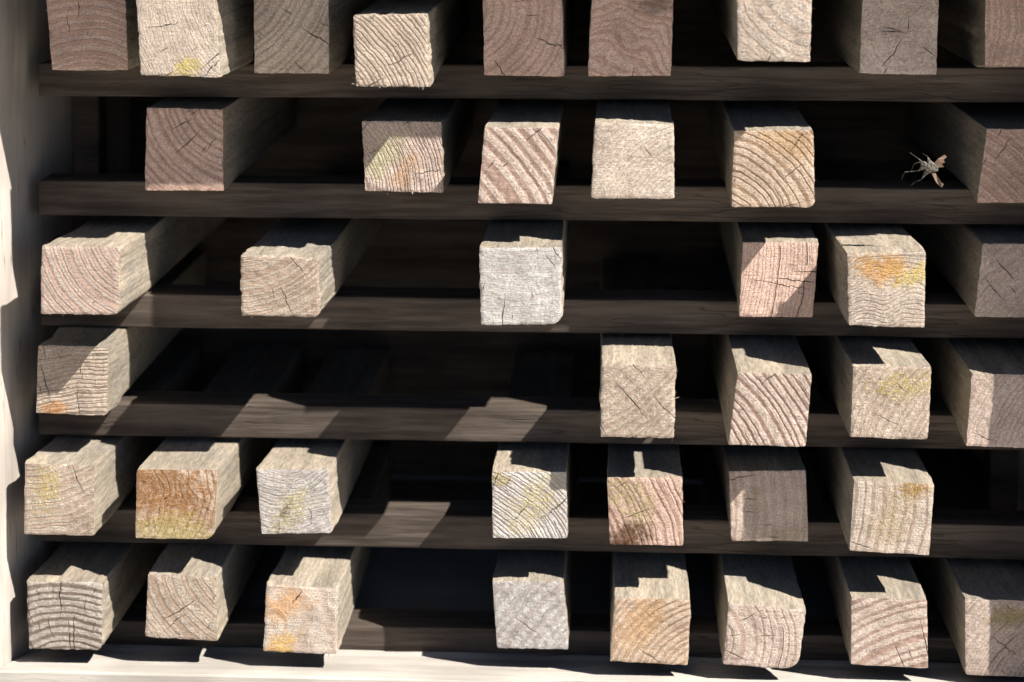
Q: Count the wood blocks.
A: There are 41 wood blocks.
